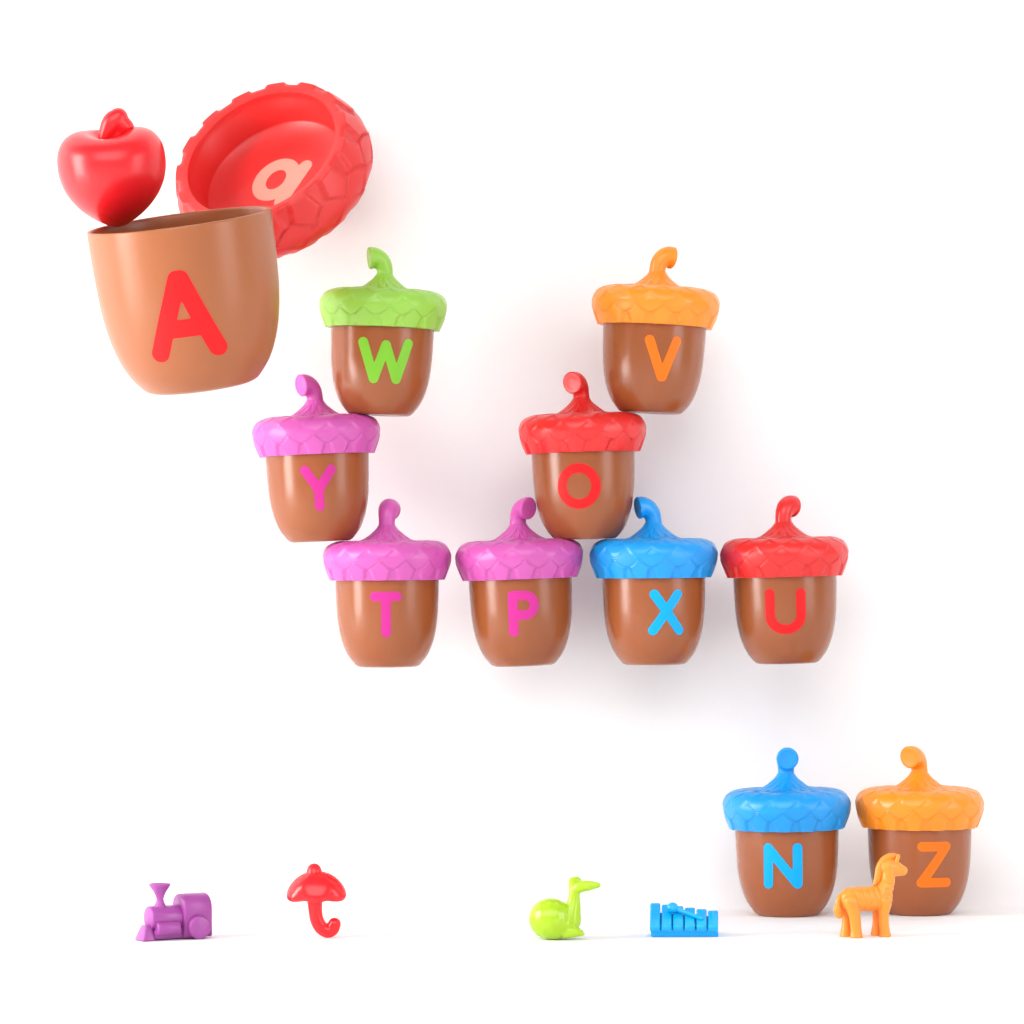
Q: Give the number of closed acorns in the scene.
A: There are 10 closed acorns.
